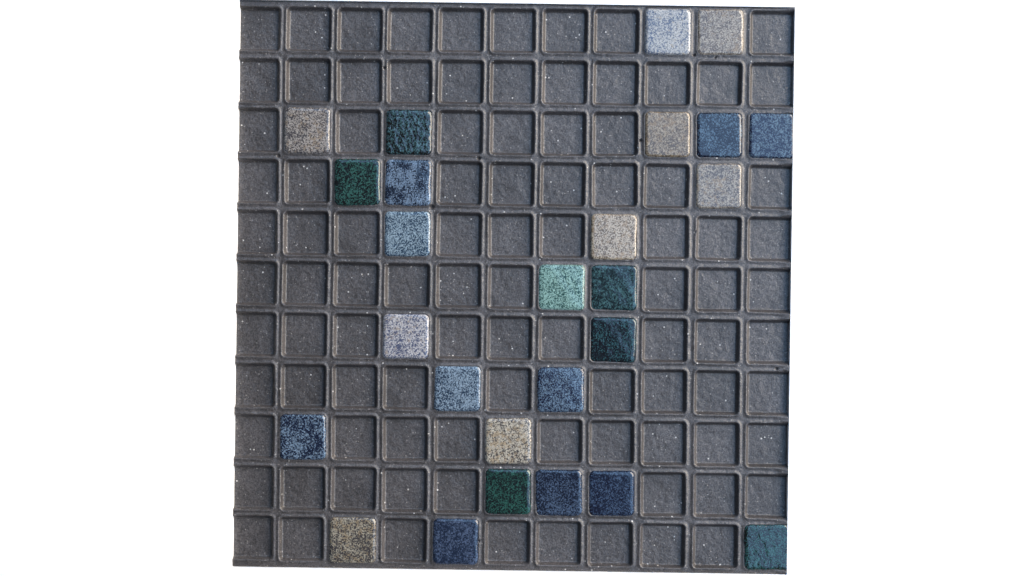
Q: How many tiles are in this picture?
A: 26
